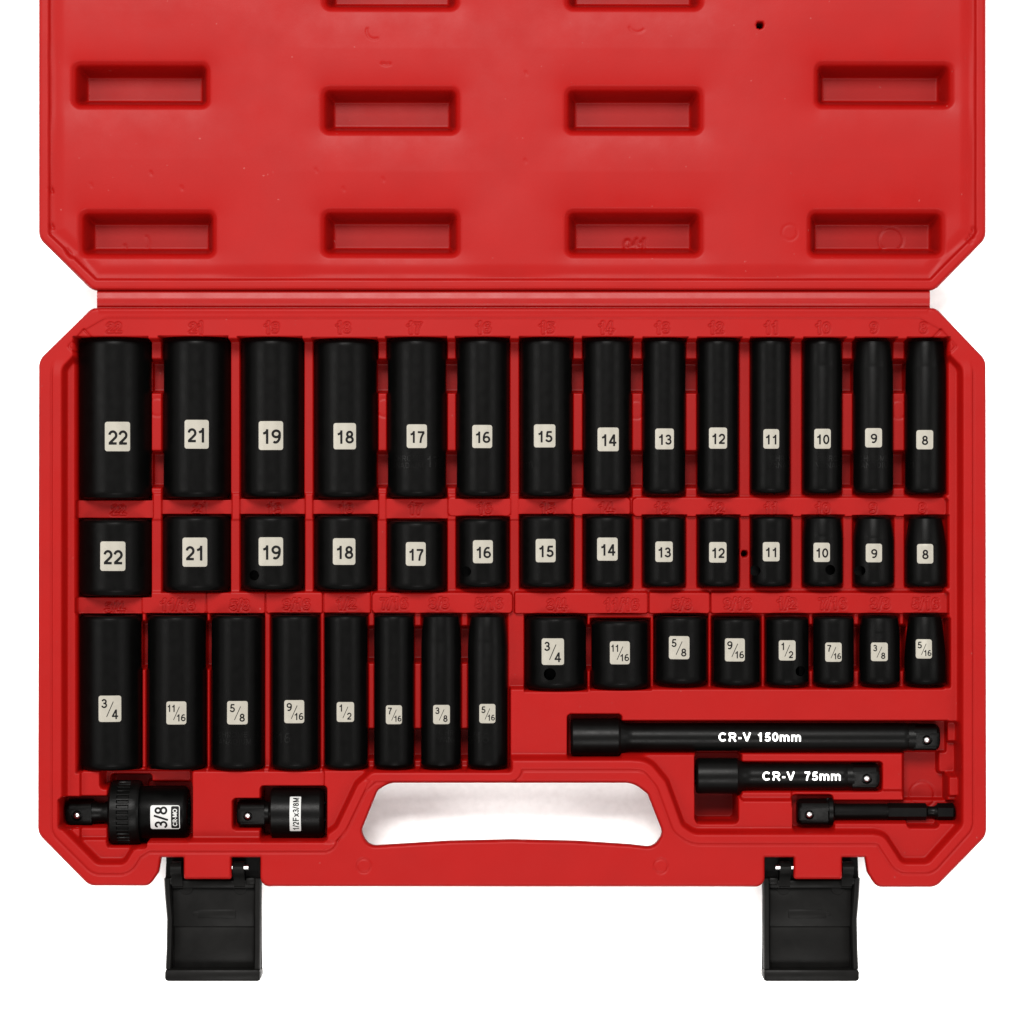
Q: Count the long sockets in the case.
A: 22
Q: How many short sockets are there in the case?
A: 22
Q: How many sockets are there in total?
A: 44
